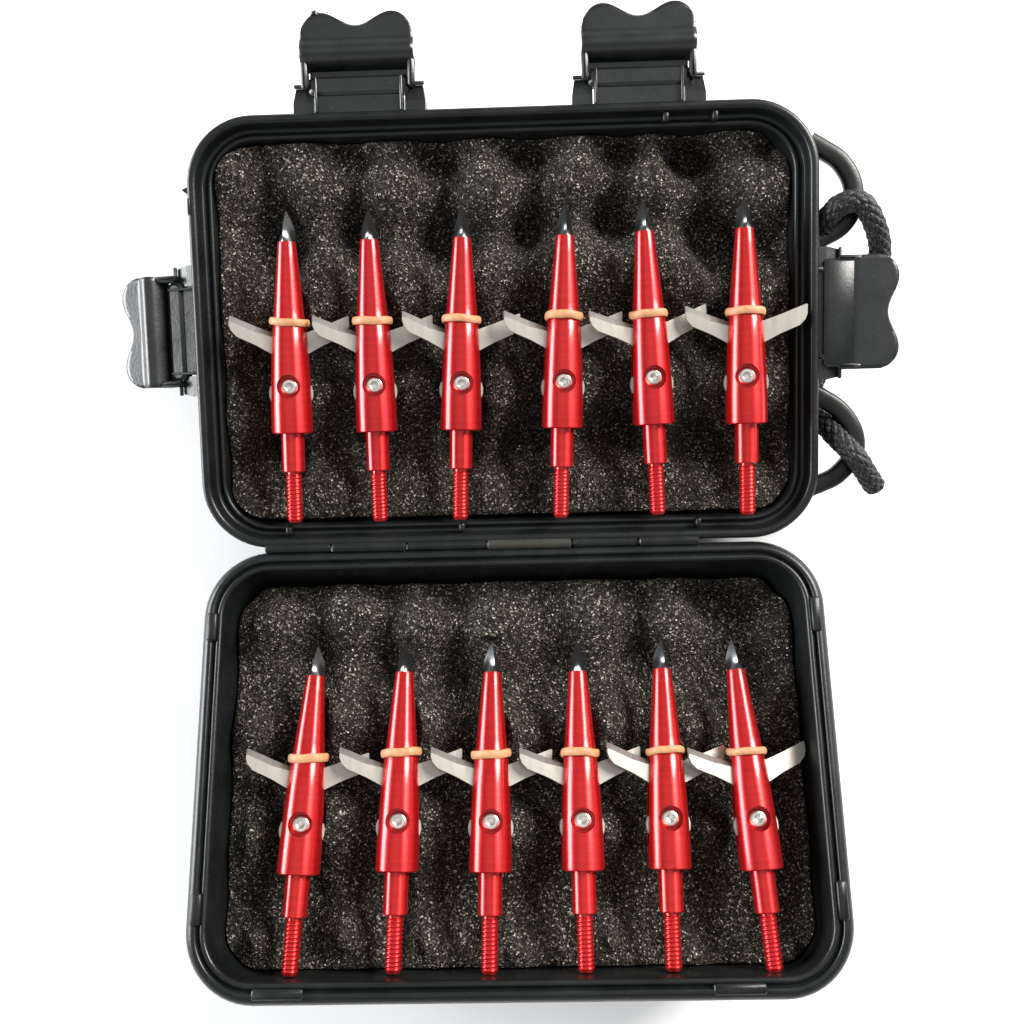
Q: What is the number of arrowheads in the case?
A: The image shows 12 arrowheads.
